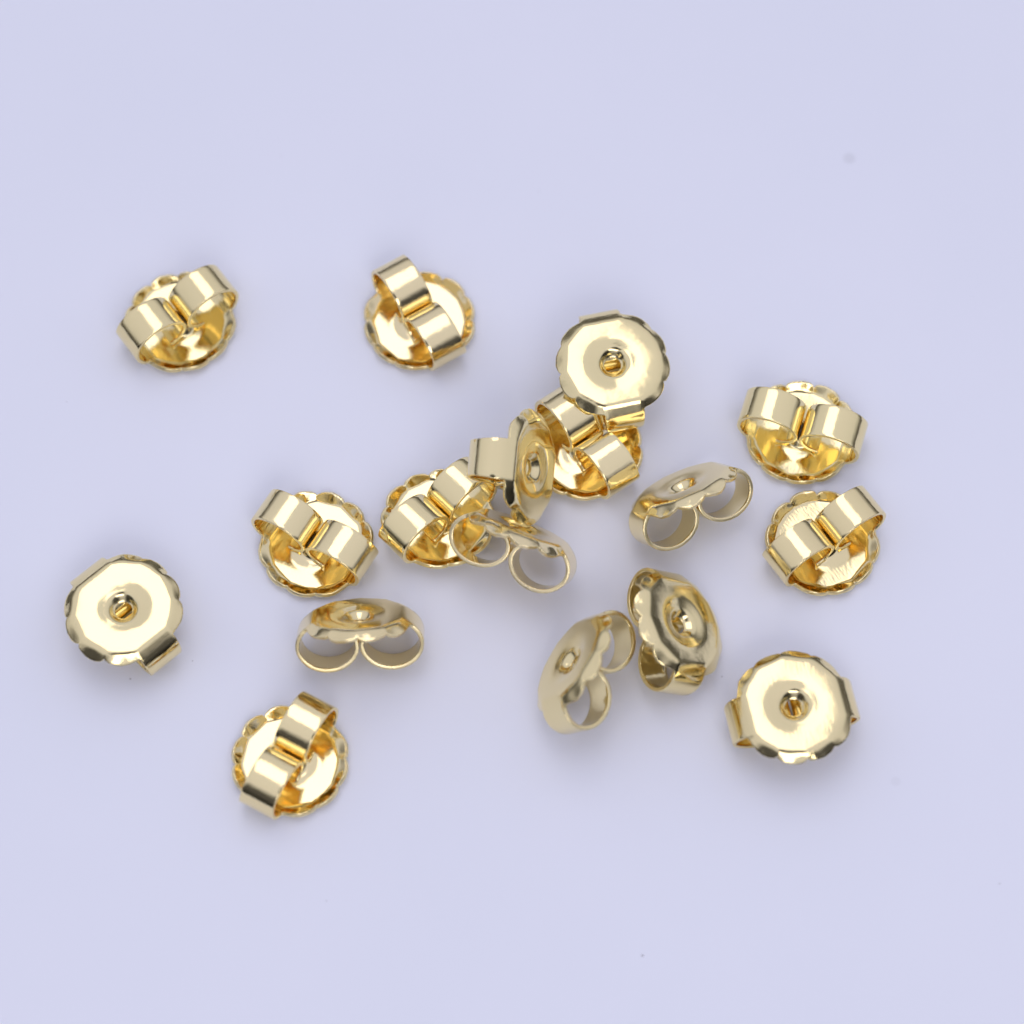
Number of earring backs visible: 17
